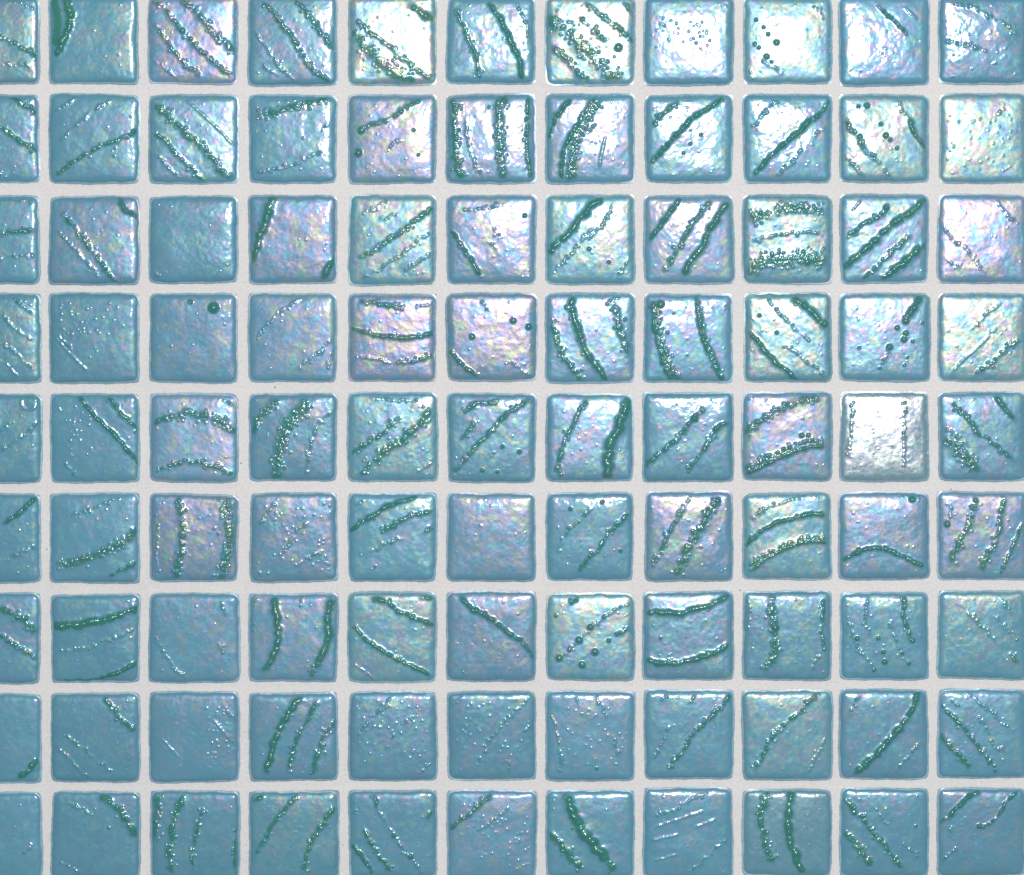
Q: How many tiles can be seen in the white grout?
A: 99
